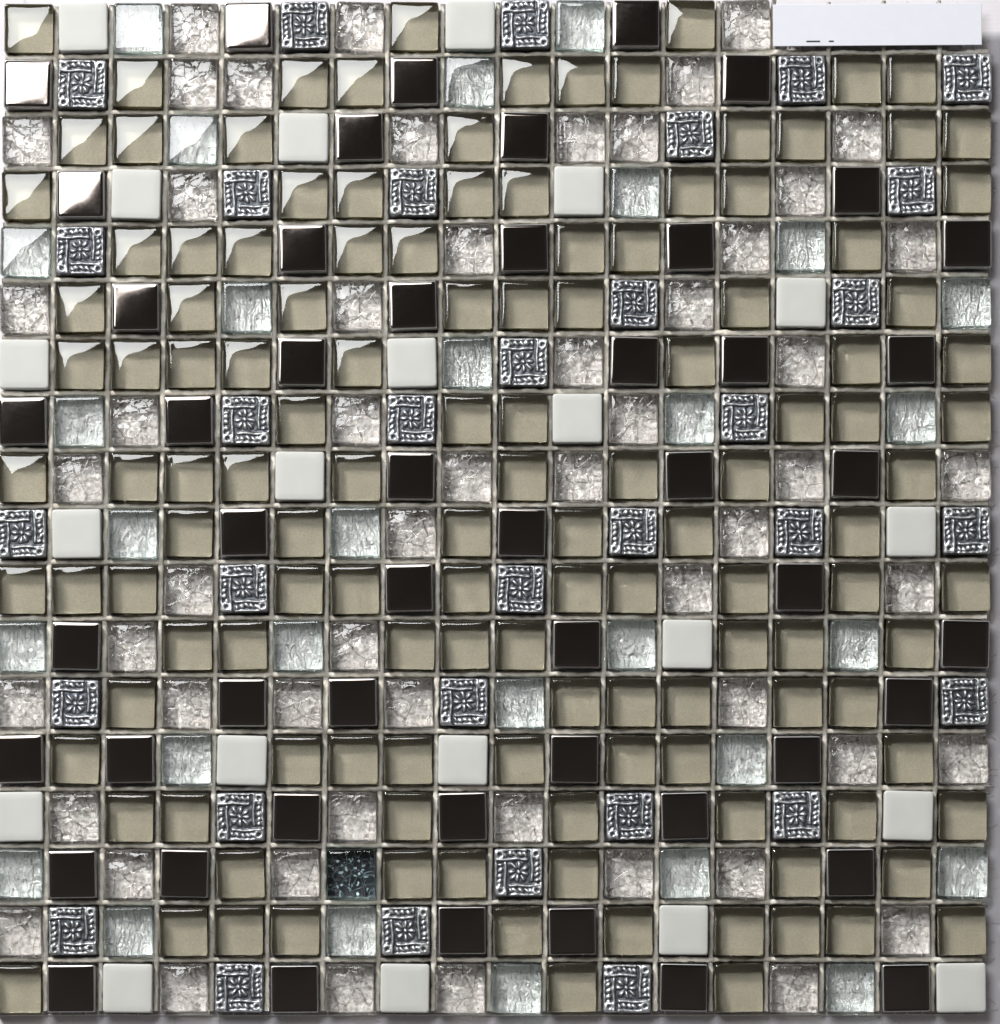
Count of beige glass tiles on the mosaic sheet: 130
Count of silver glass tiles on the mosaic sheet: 85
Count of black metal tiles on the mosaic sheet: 50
